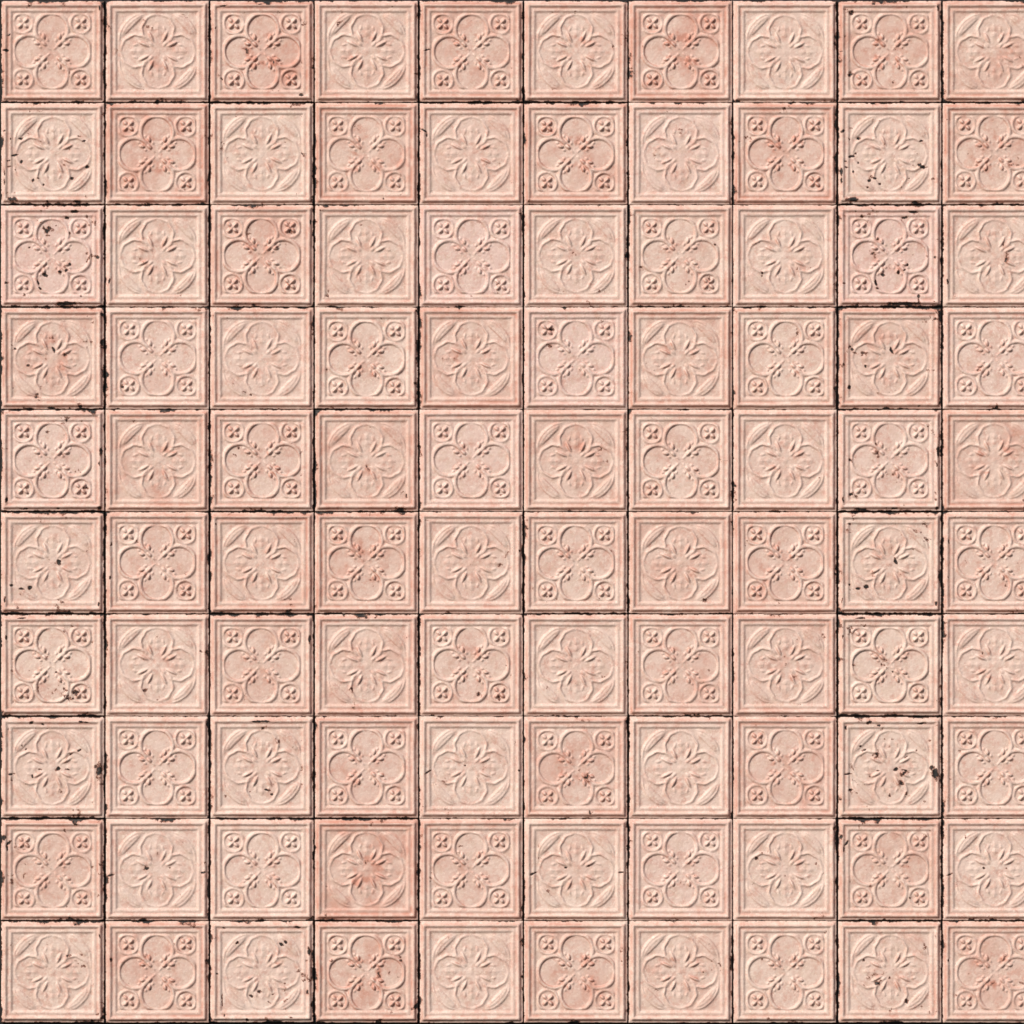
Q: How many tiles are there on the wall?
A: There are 100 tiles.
